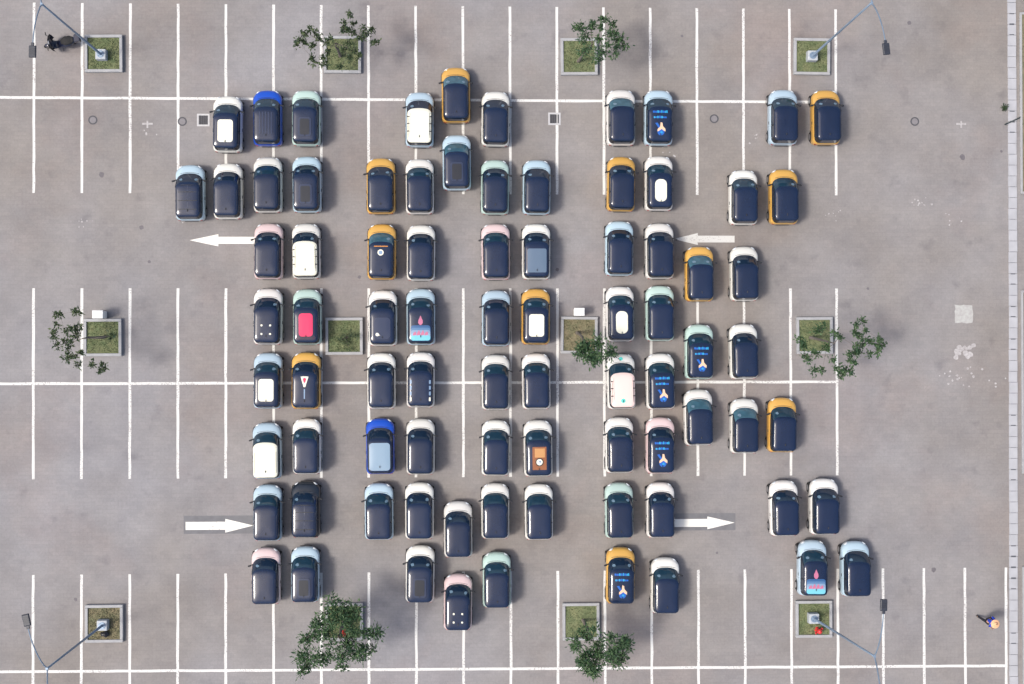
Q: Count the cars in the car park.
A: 82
